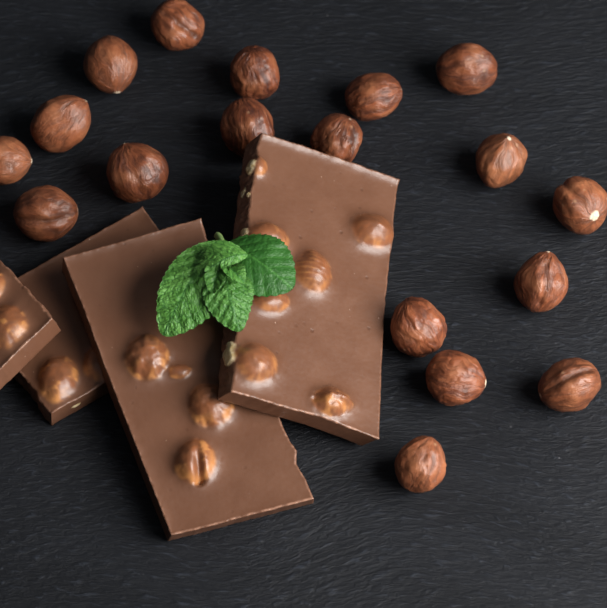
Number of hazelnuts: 18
